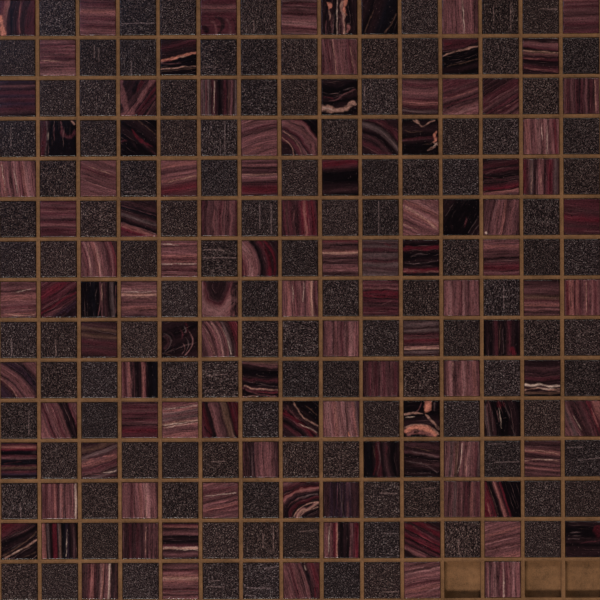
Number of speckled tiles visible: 114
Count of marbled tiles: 108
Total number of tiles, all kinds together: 222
